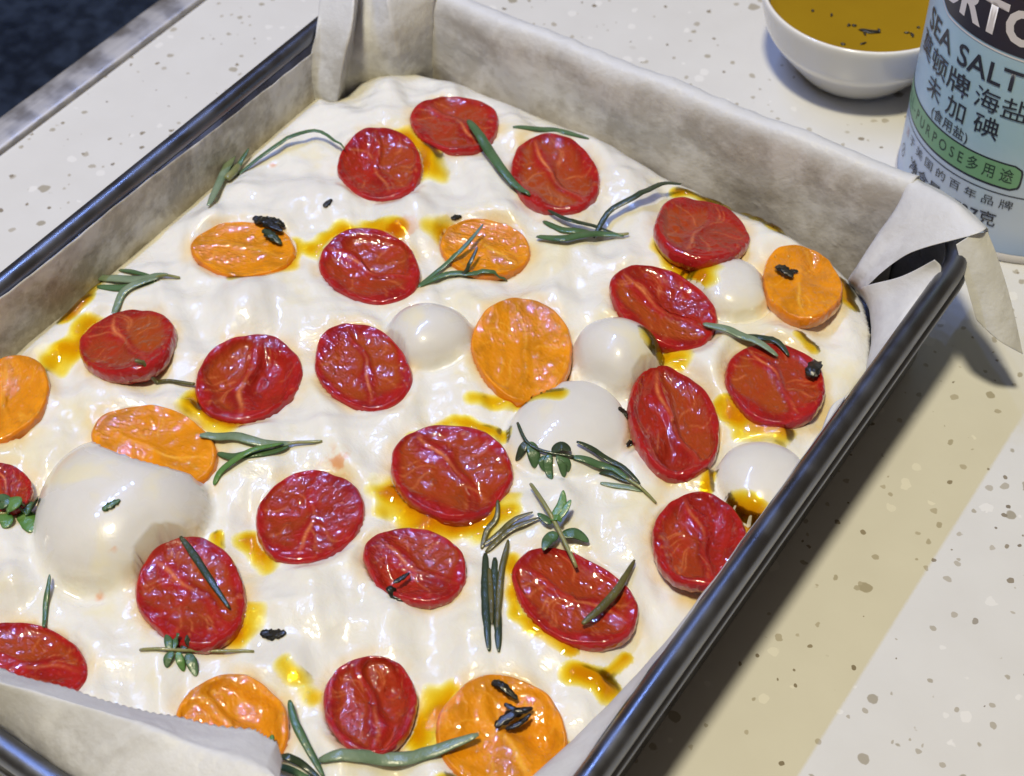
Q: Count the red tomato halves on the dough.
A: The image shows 20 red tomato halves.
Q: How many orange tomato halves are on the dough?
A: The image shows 8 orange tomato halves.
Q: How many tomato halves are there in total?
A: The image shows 28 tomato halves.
